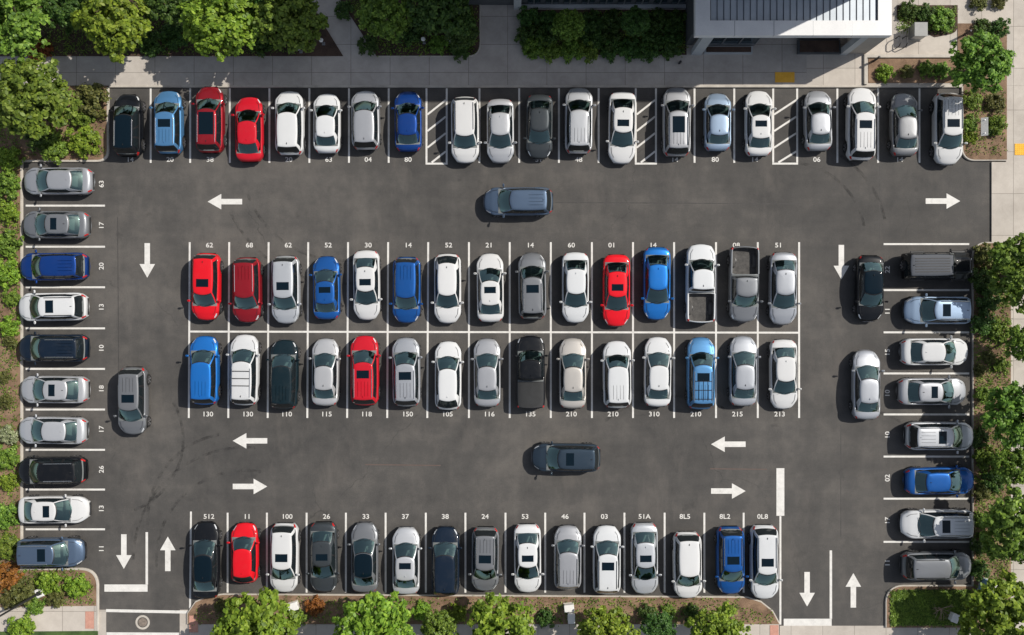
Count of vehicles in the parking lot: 88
